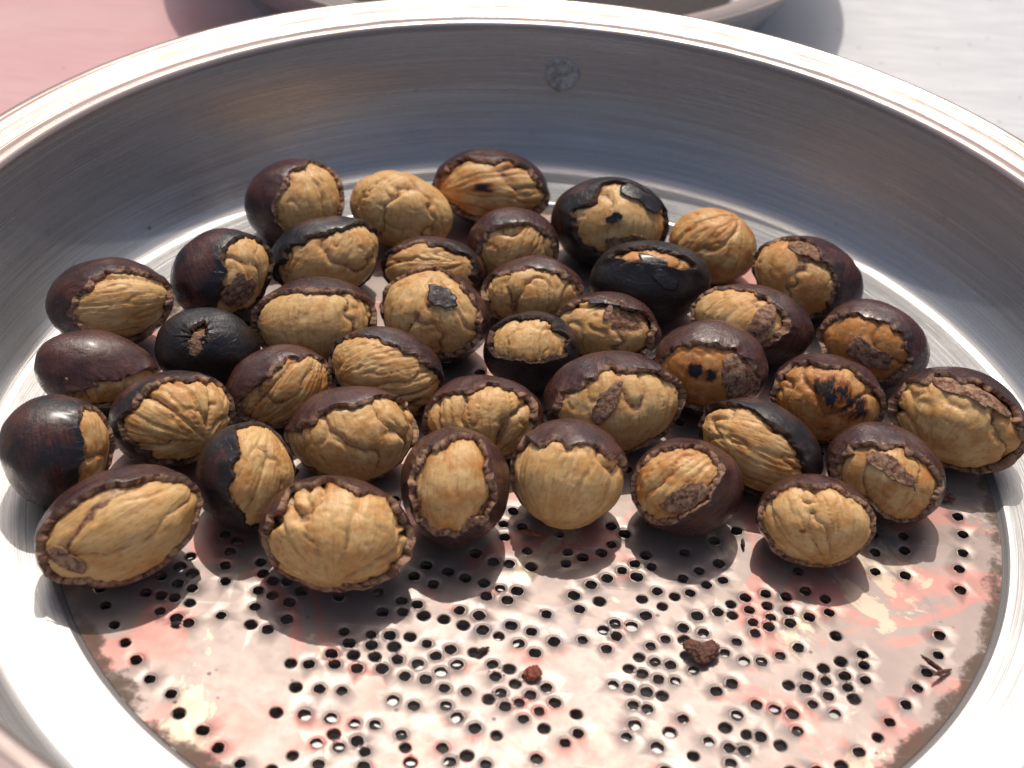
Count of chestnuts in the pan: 40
